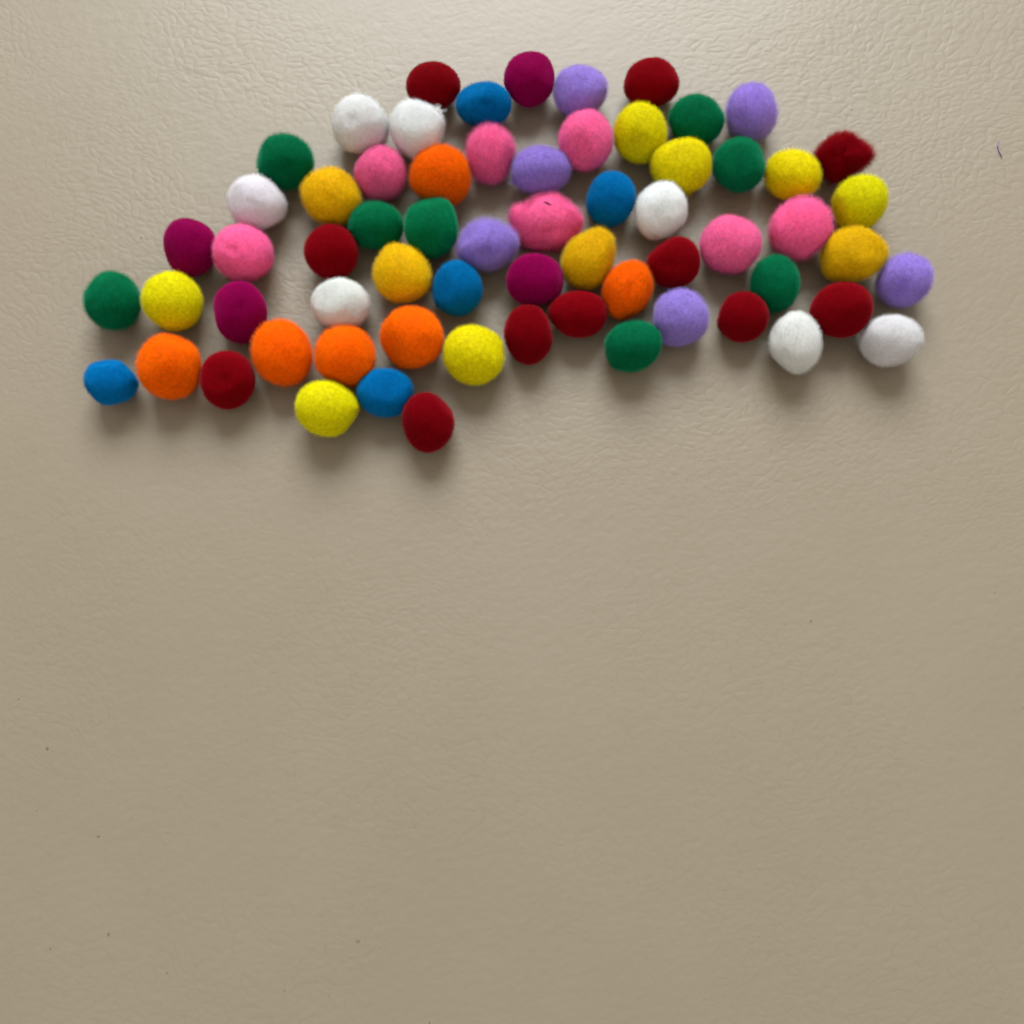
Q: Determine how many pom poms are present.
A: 65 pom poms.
